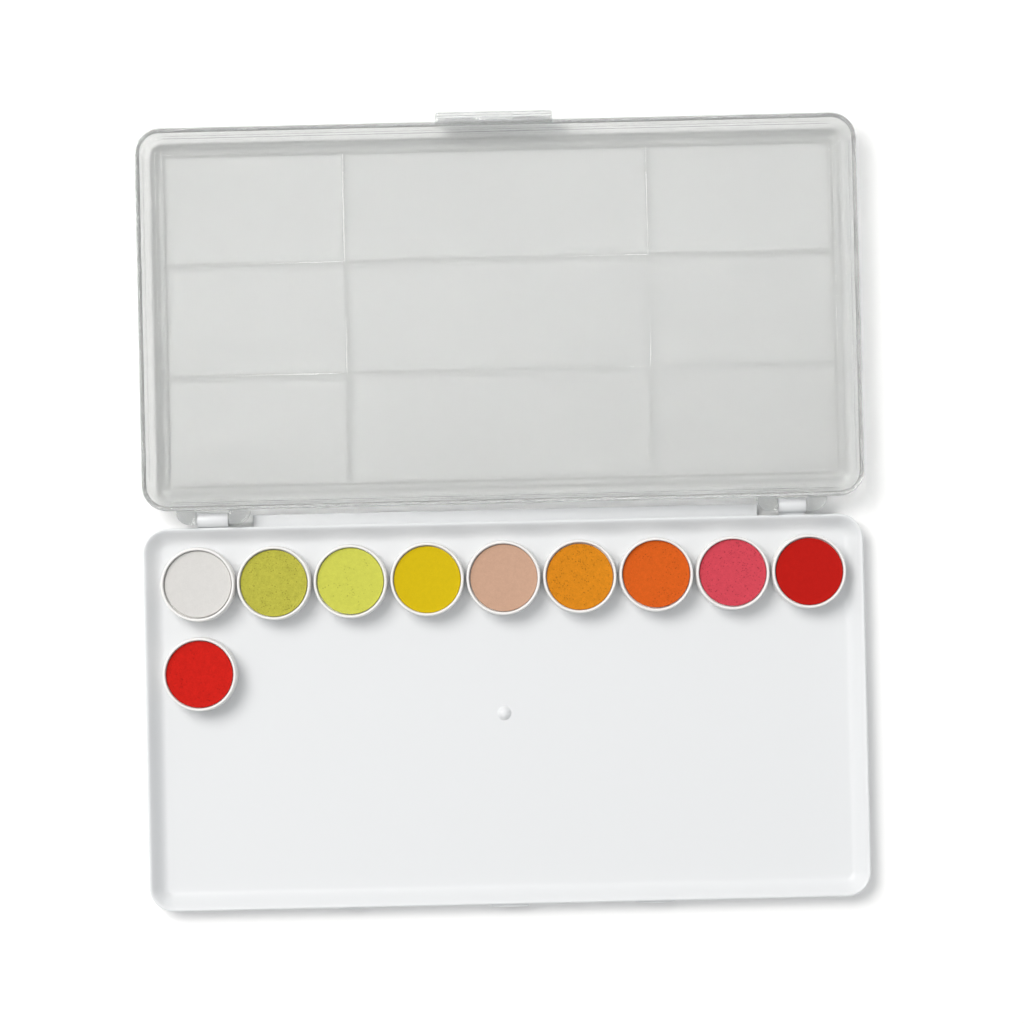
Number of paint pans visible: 10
